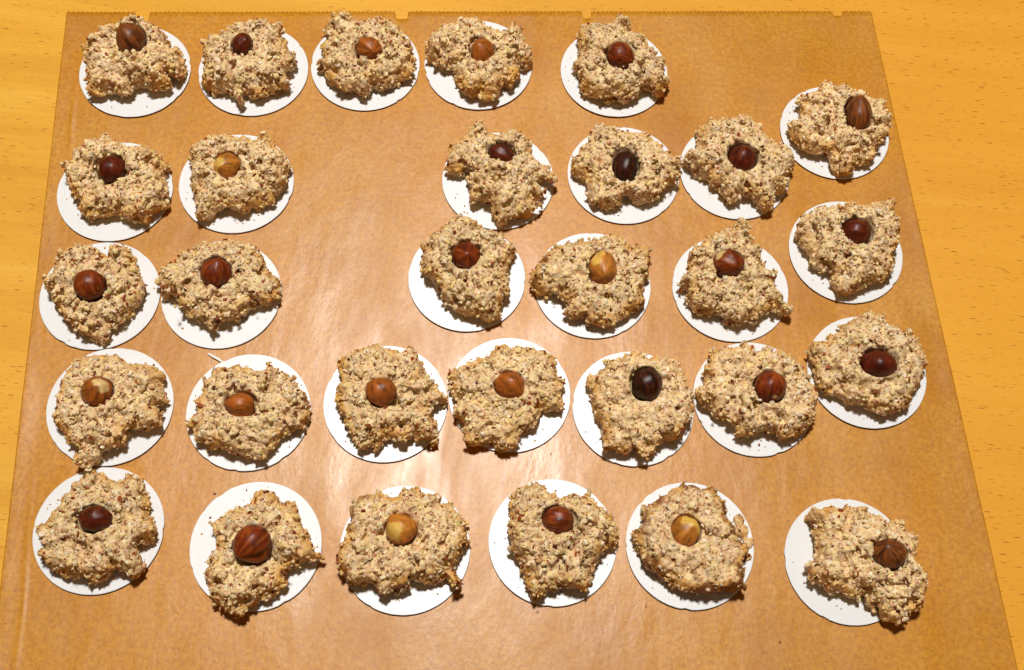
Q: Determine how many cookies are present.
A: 30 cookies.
